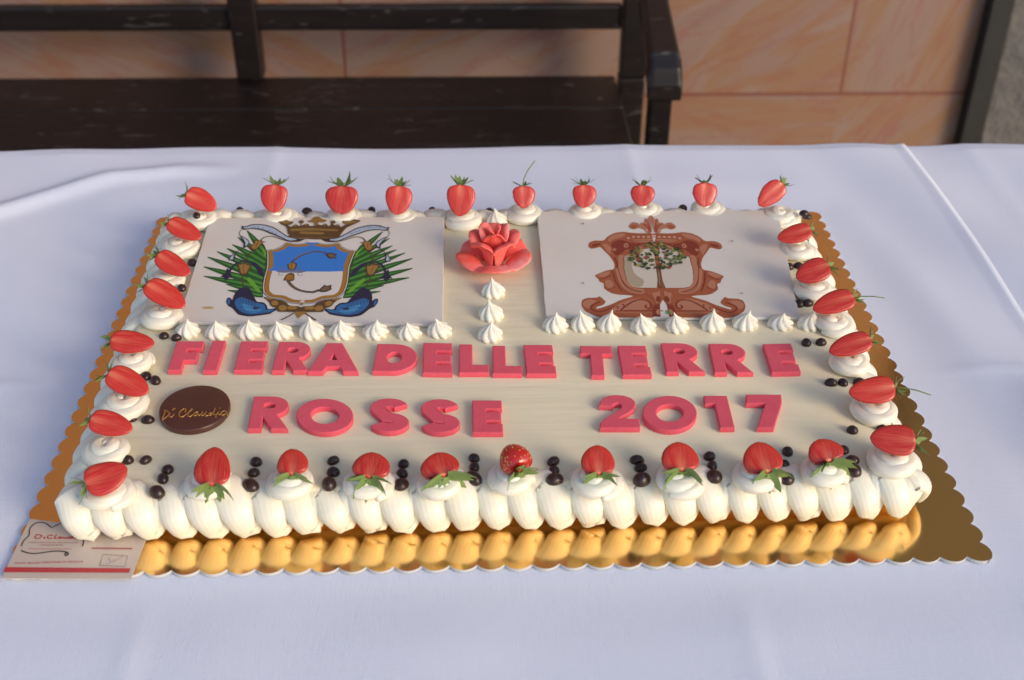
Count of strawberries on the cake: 32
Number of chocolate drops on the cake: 60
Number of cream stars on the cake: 22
